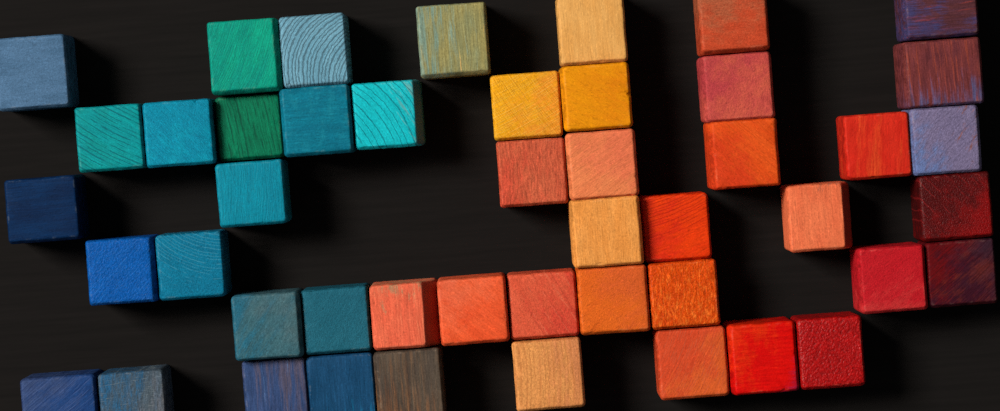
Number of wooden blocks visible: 47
